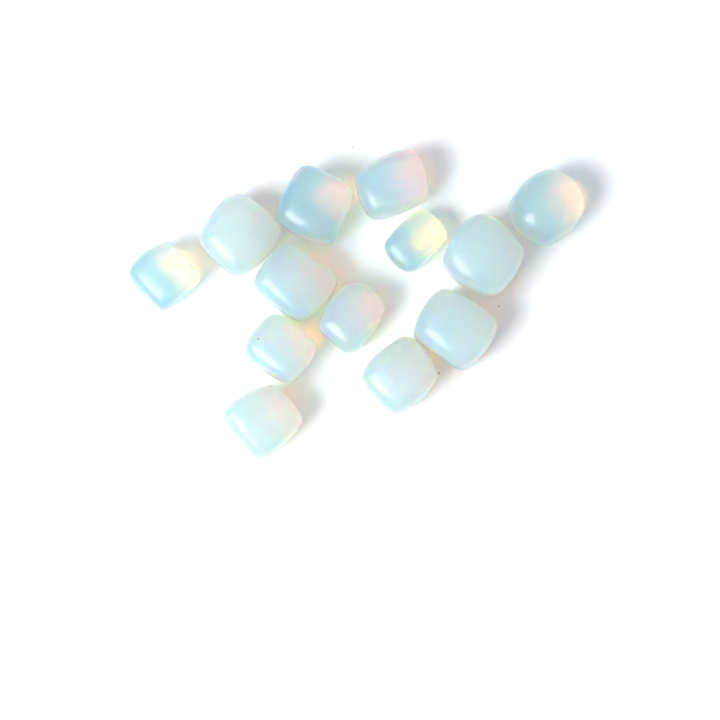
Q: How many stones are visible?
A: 13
